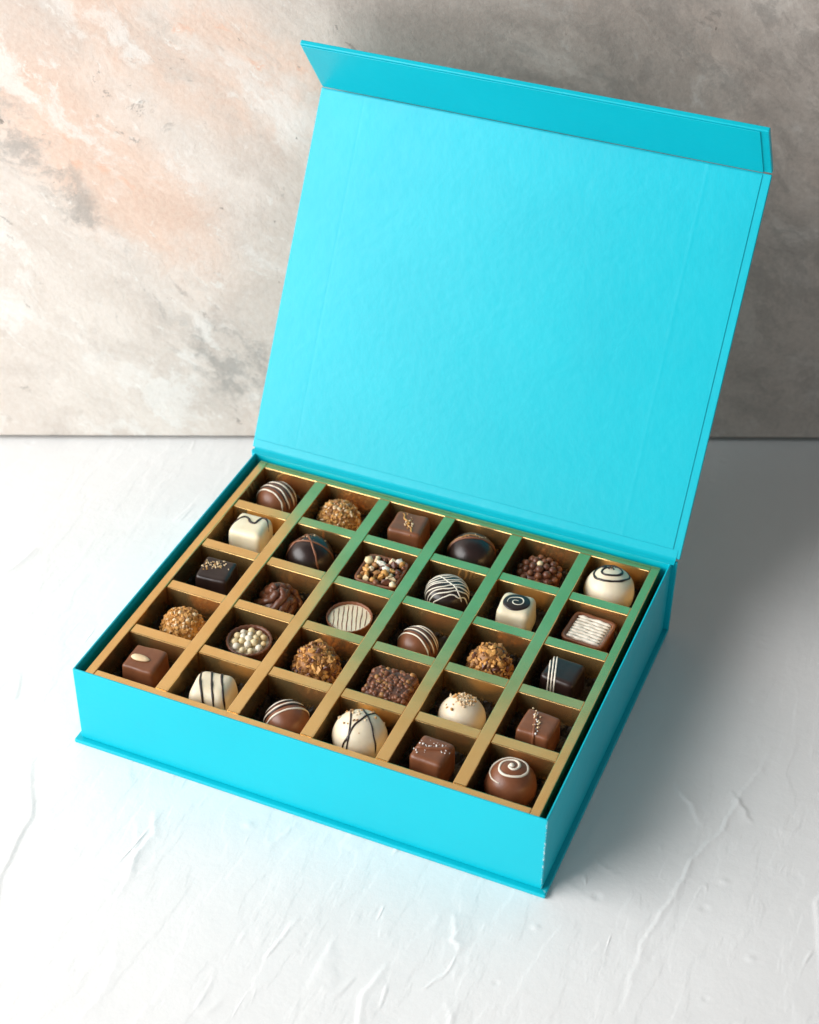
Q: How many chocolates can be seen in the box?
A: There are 30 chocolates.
